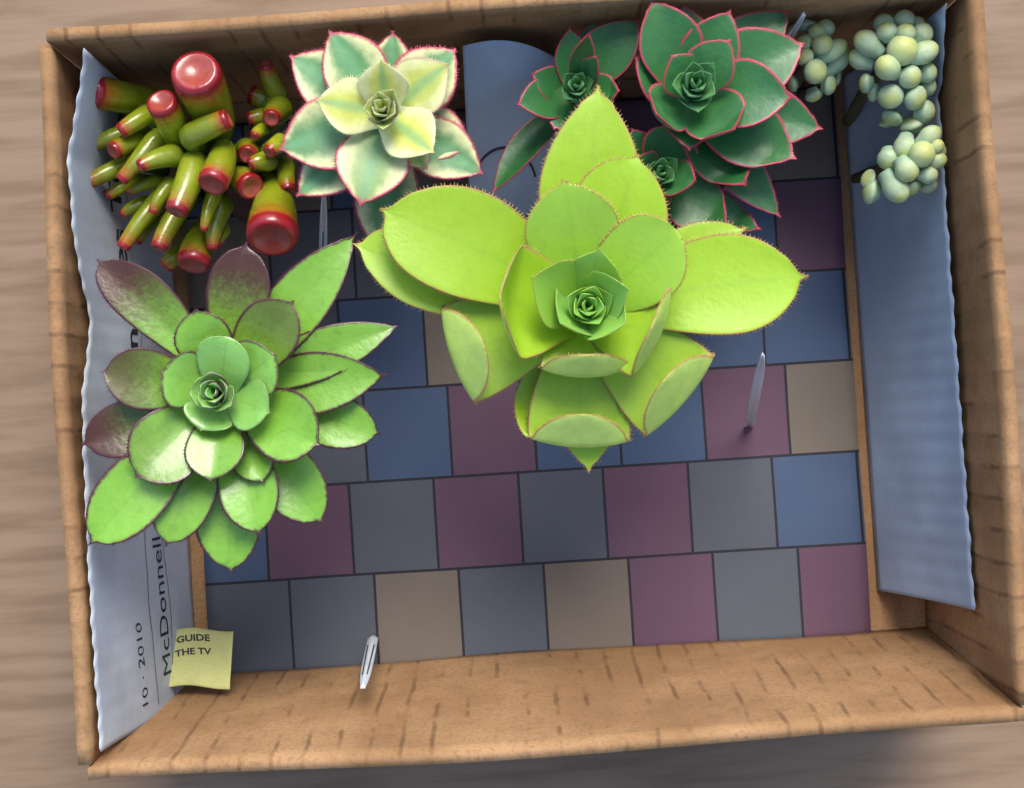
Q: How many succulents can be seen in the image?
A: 10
